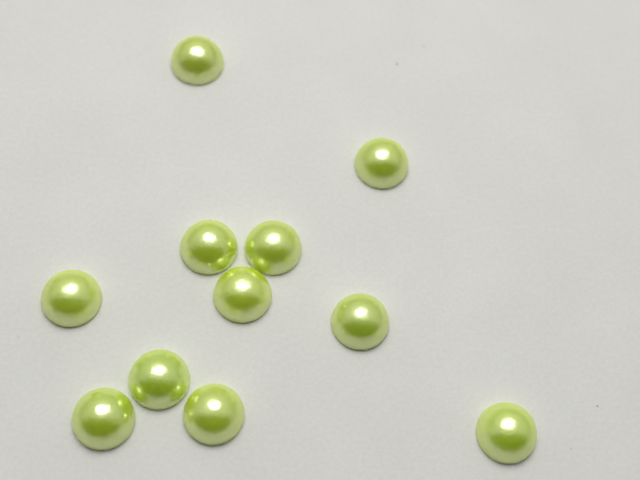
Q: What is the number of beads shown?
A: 11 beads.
